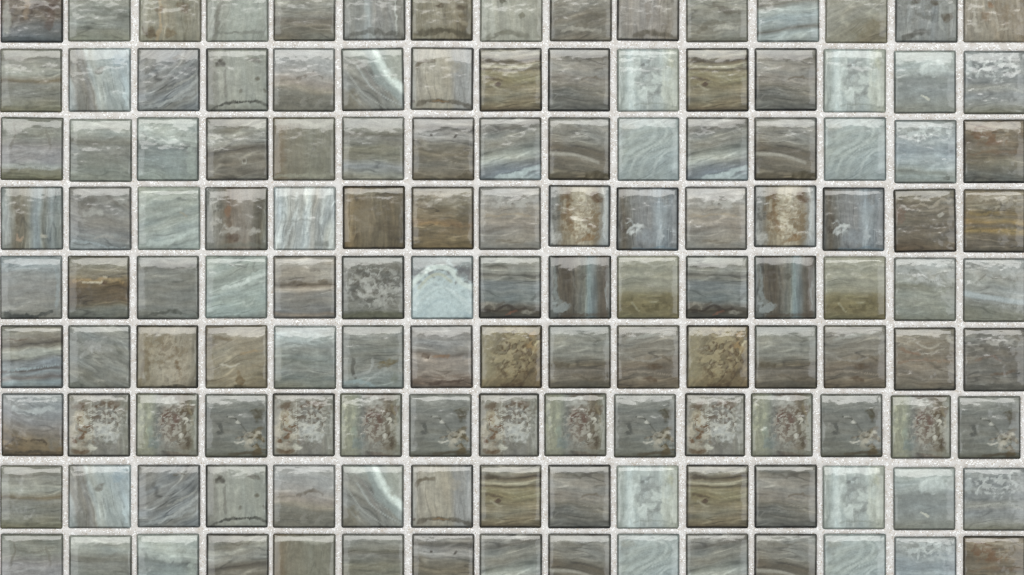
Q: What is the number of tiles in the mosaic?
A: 135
